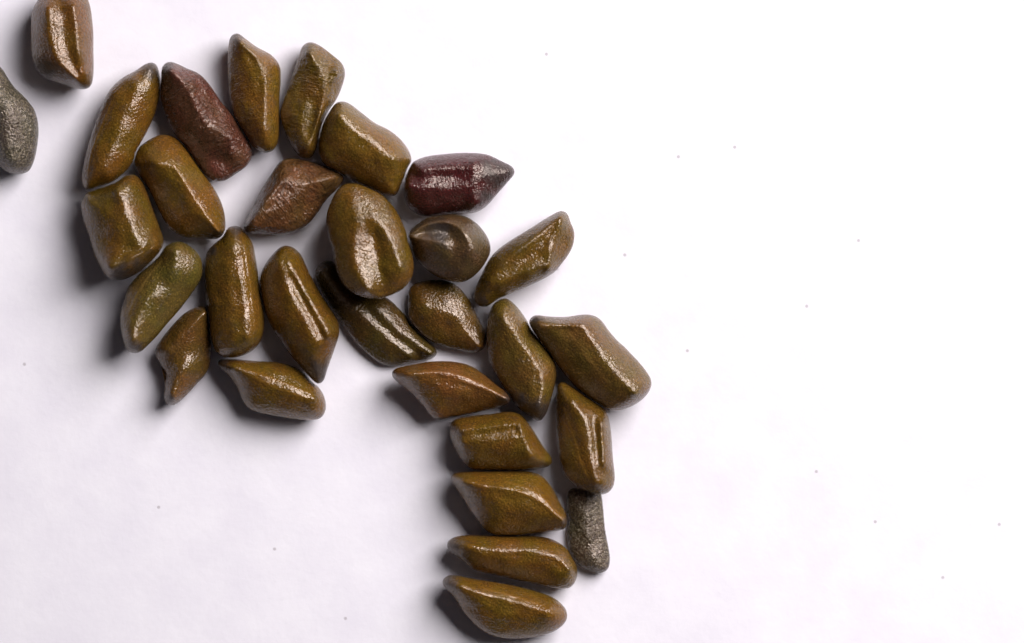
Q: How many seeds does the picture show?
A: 30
